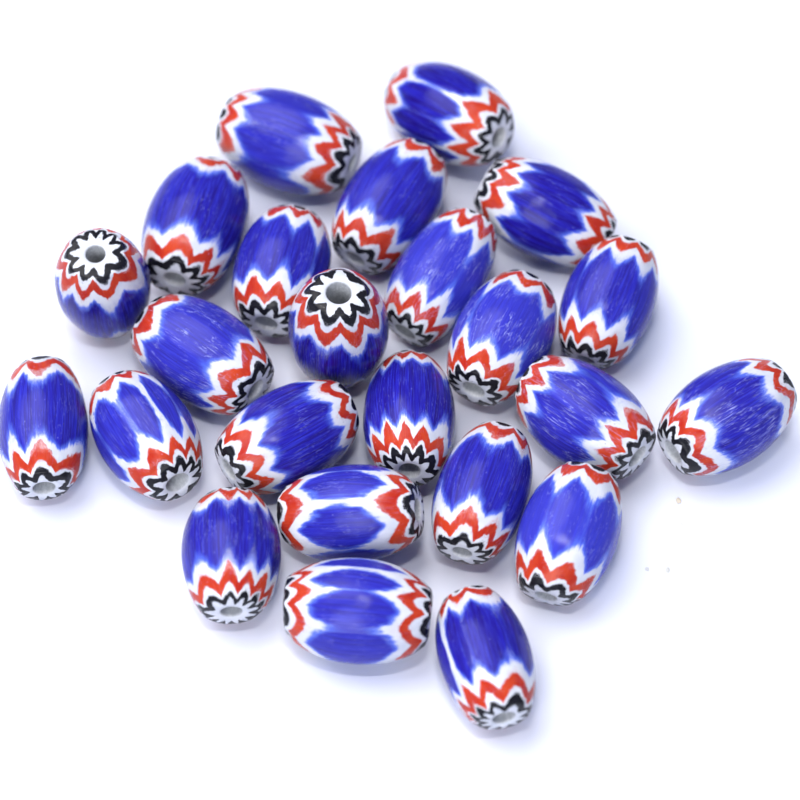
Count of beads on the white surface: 24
